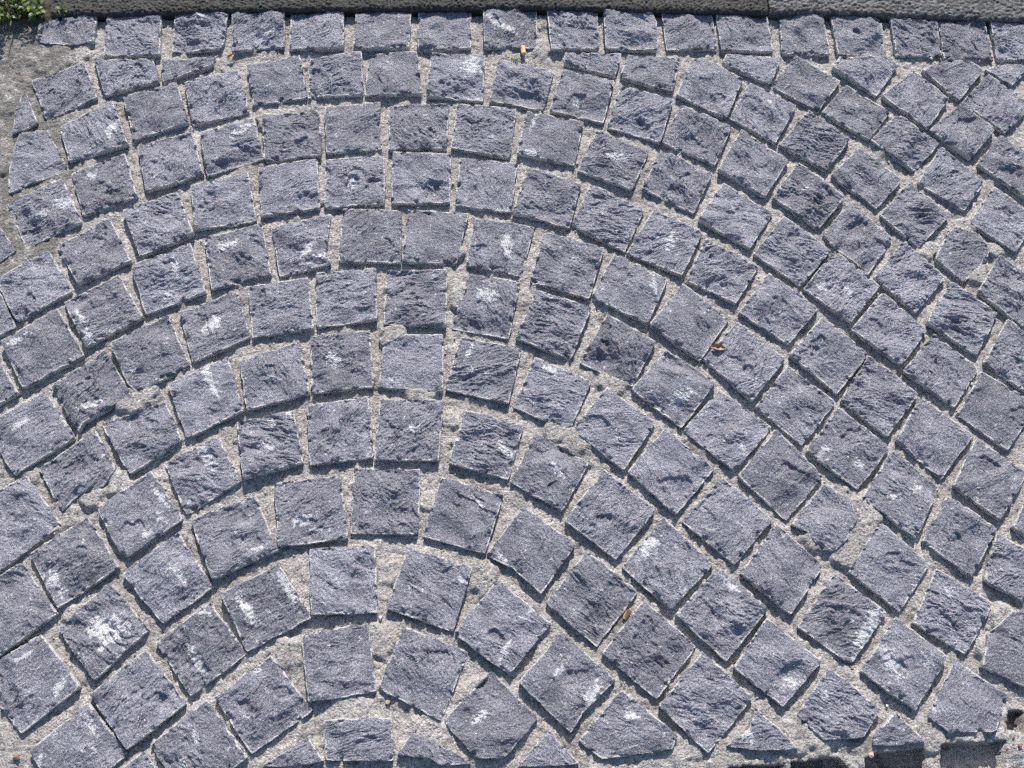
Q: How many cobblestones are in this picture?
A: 195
